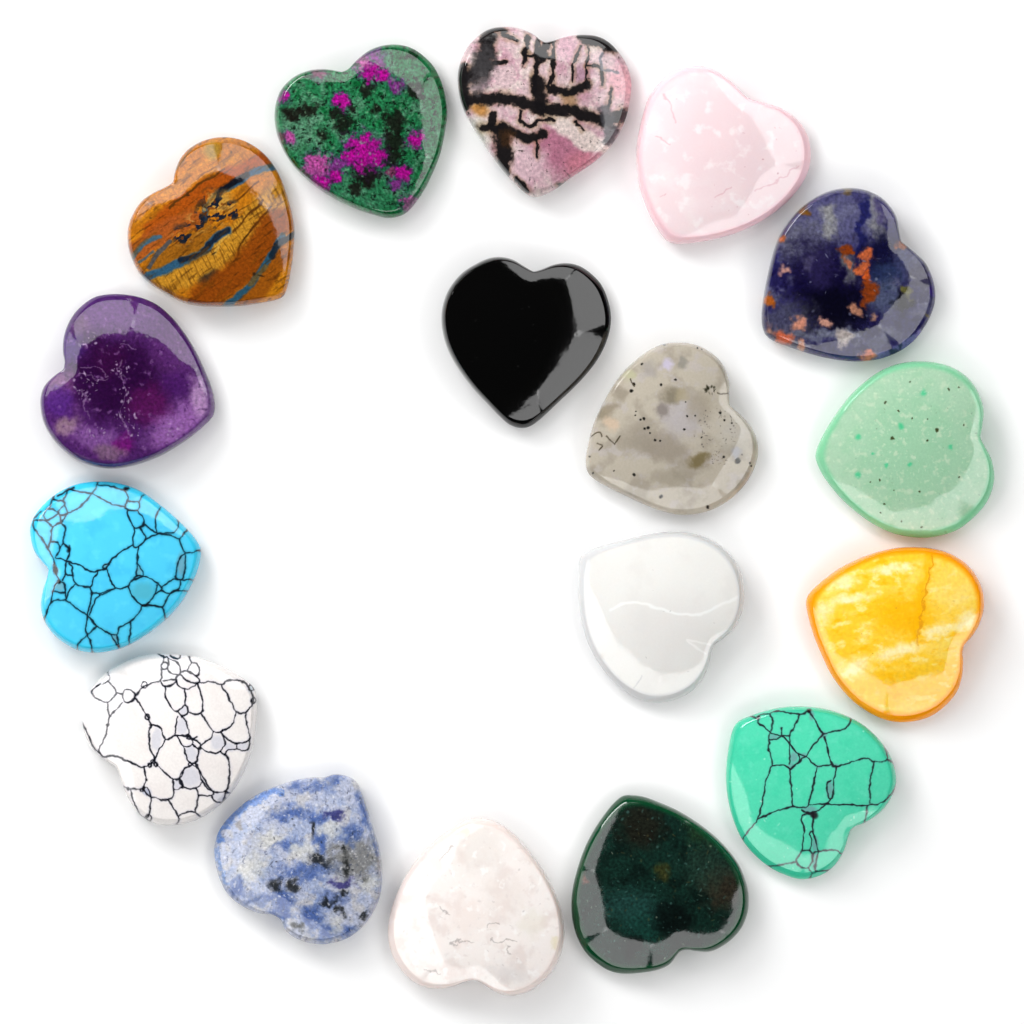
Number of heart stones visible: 17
